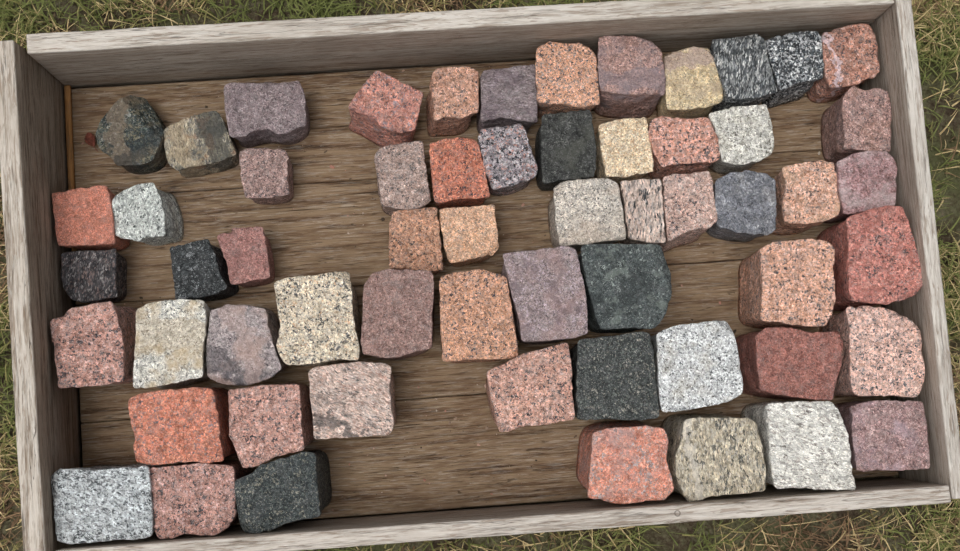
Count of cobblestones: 59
